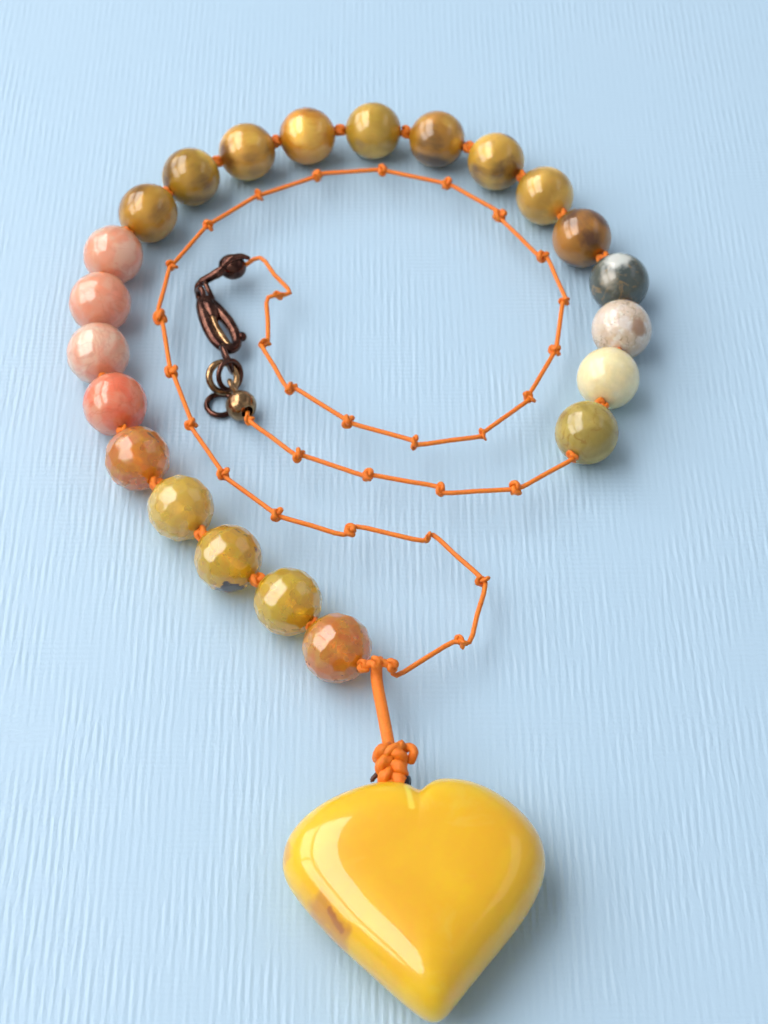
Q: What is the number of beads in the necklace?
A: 22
